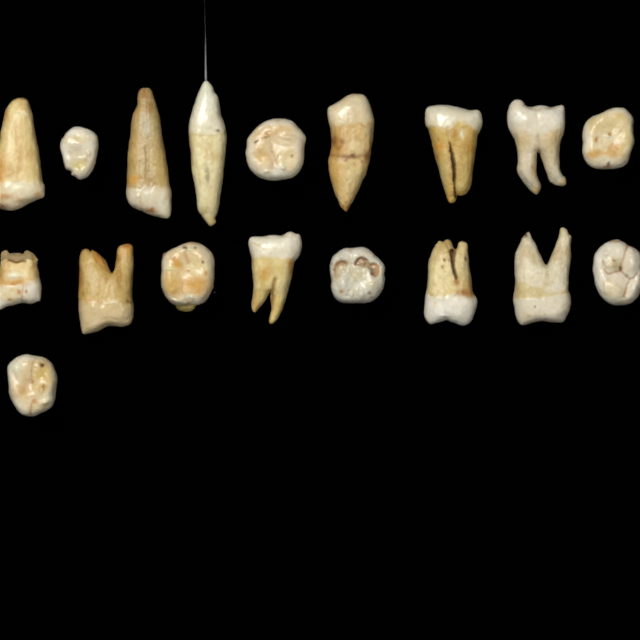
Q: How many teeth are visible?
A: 18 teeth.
